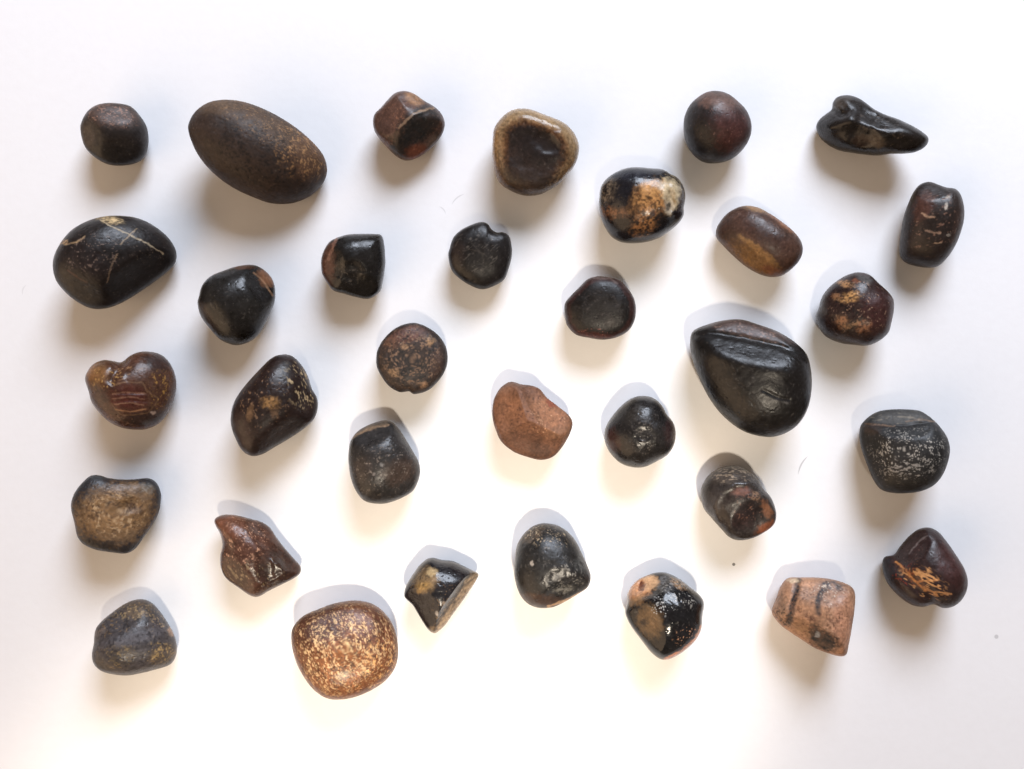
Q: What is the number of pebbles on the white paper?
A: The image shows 33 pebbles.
